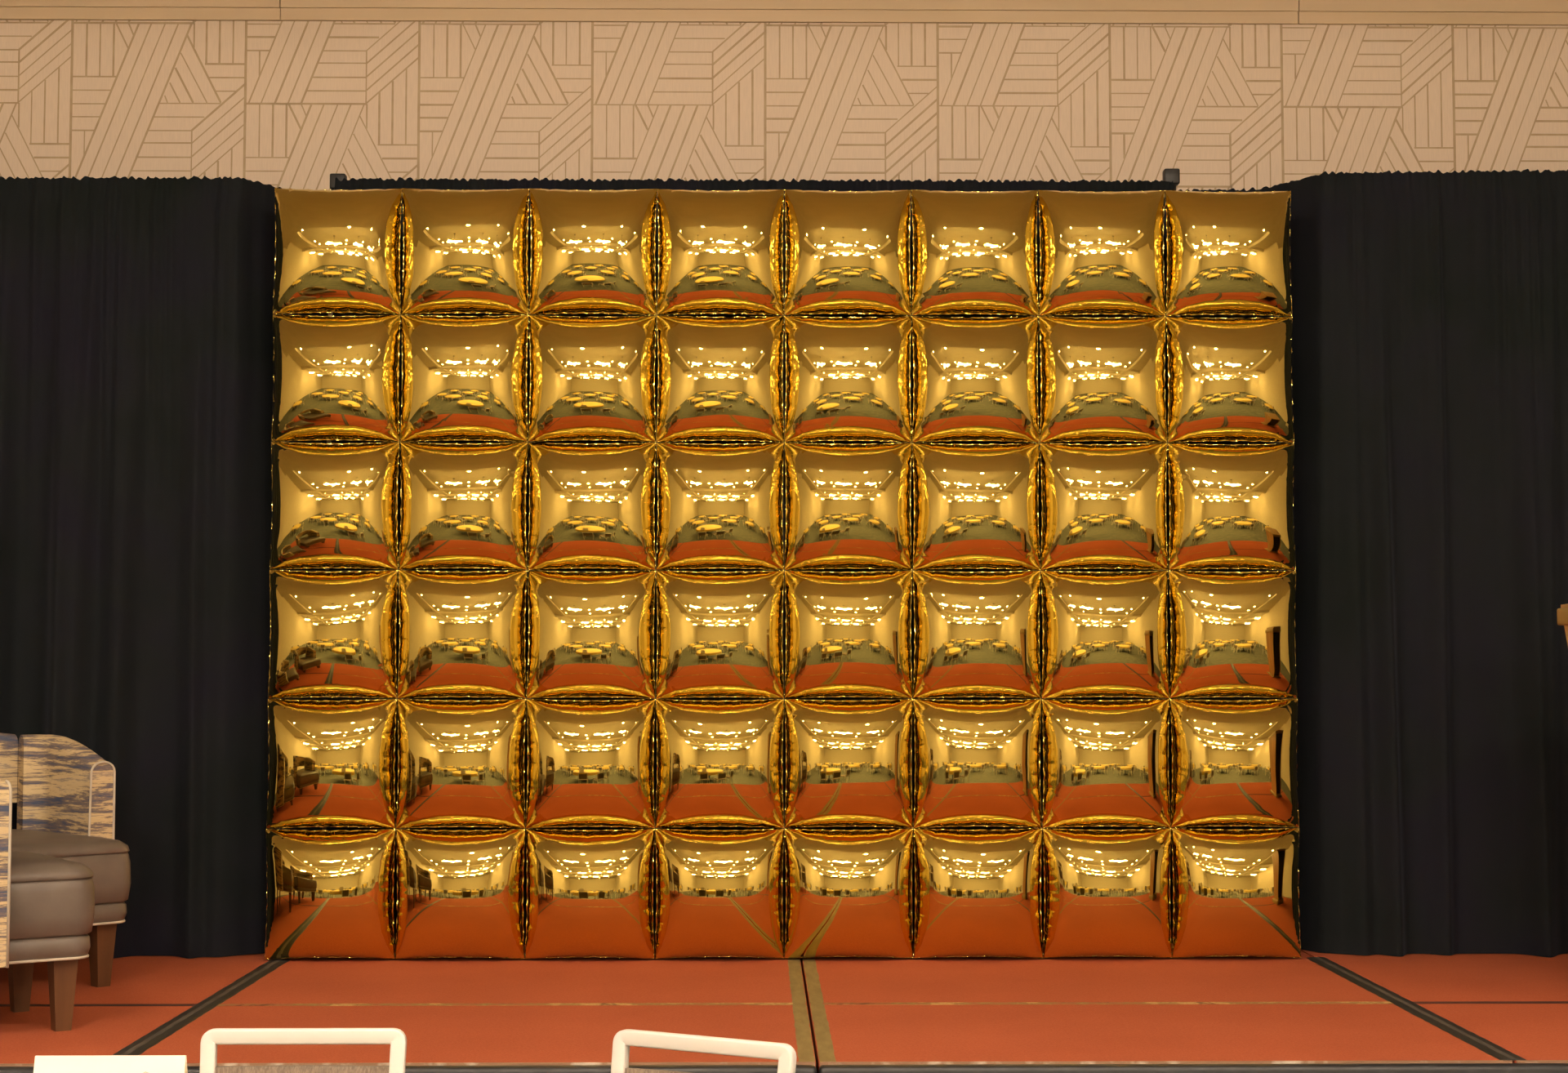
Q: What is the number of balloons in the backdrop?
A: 48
